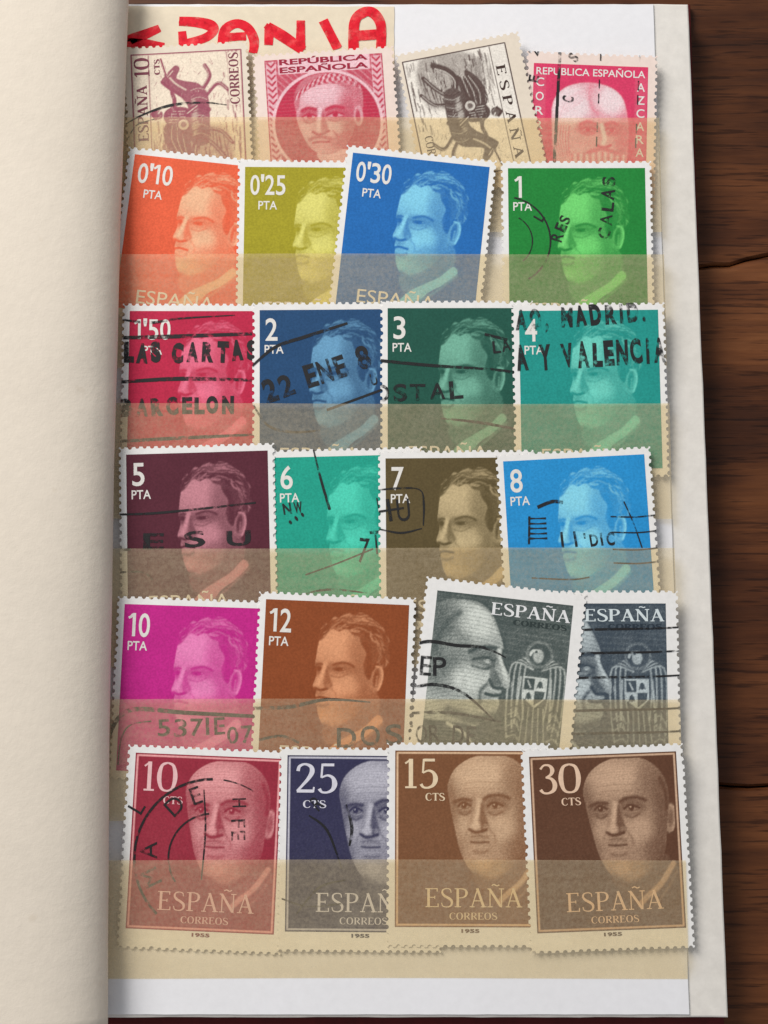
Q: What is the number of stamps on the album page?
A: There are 24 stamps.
